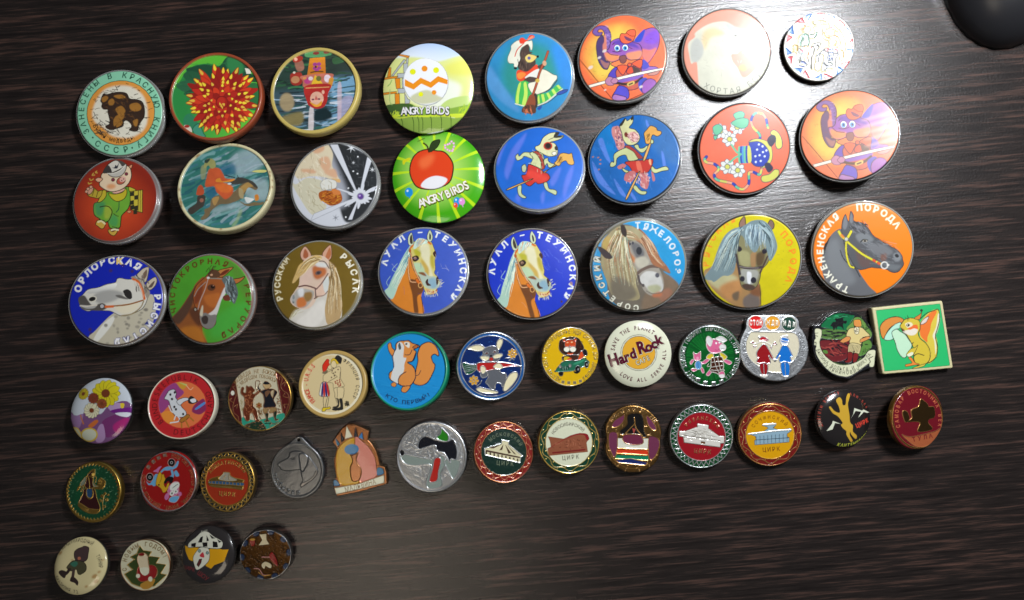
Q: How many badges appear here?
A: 53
